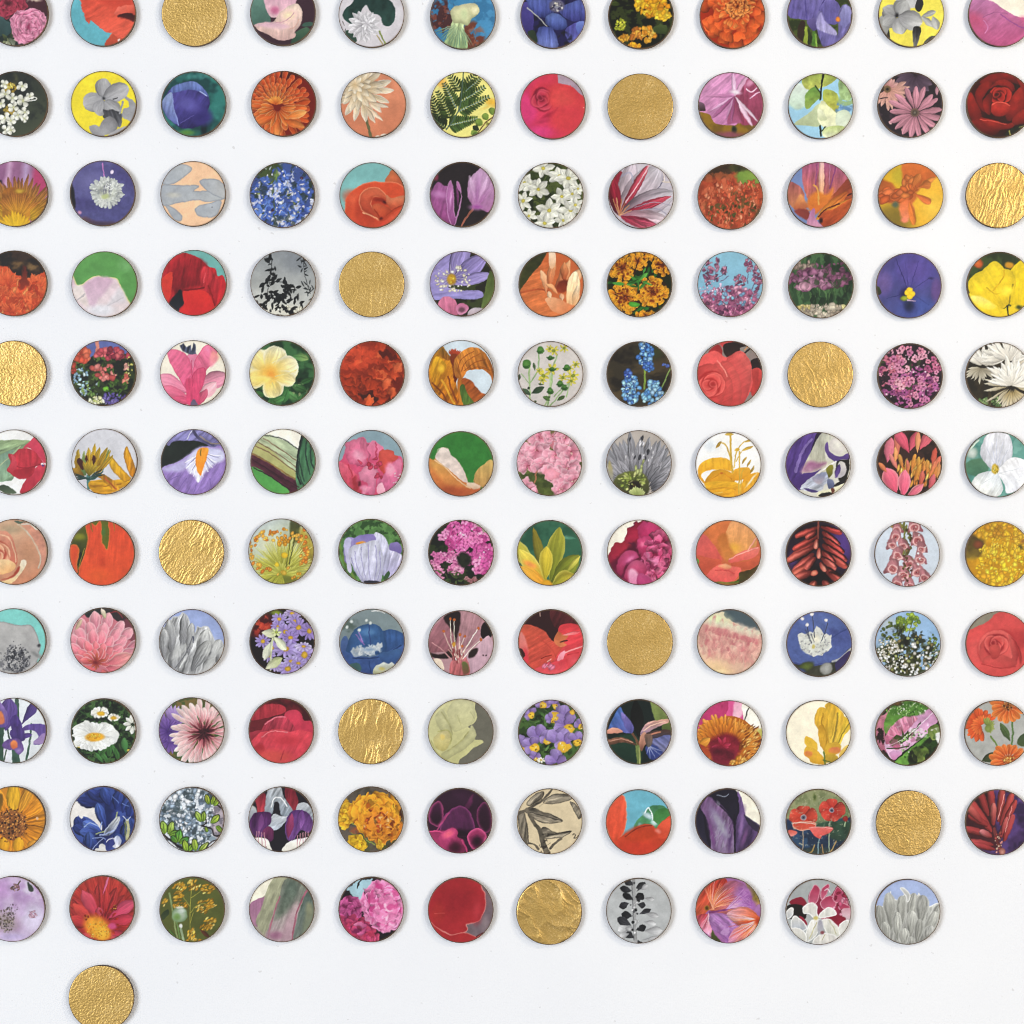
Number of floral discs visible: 120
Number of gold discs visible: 12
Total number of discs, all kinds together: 132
